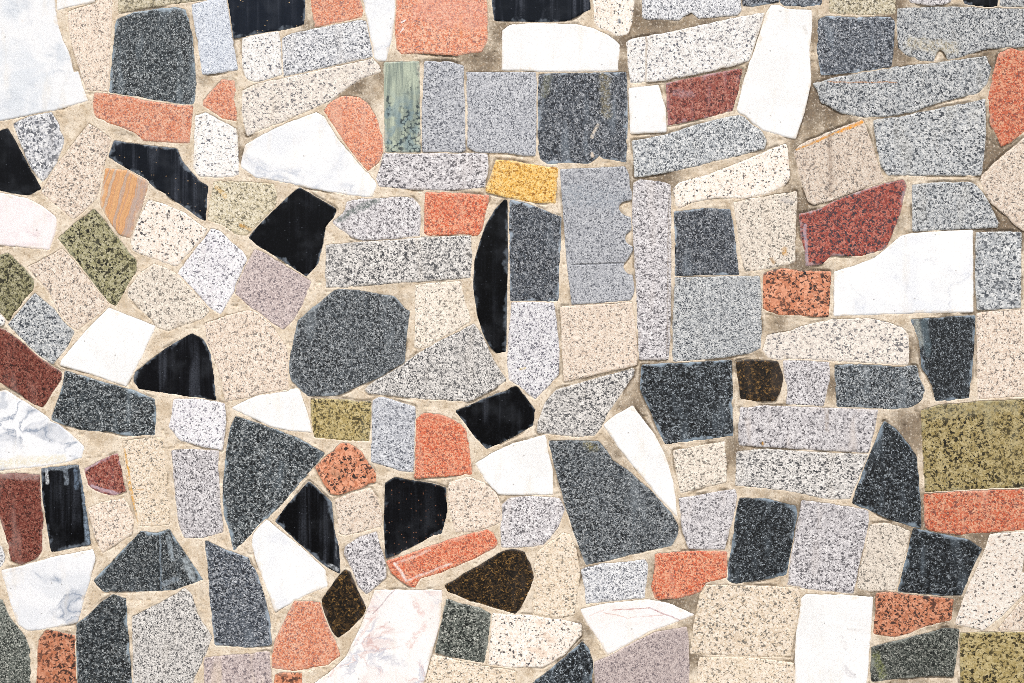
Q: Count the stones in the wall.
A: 165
